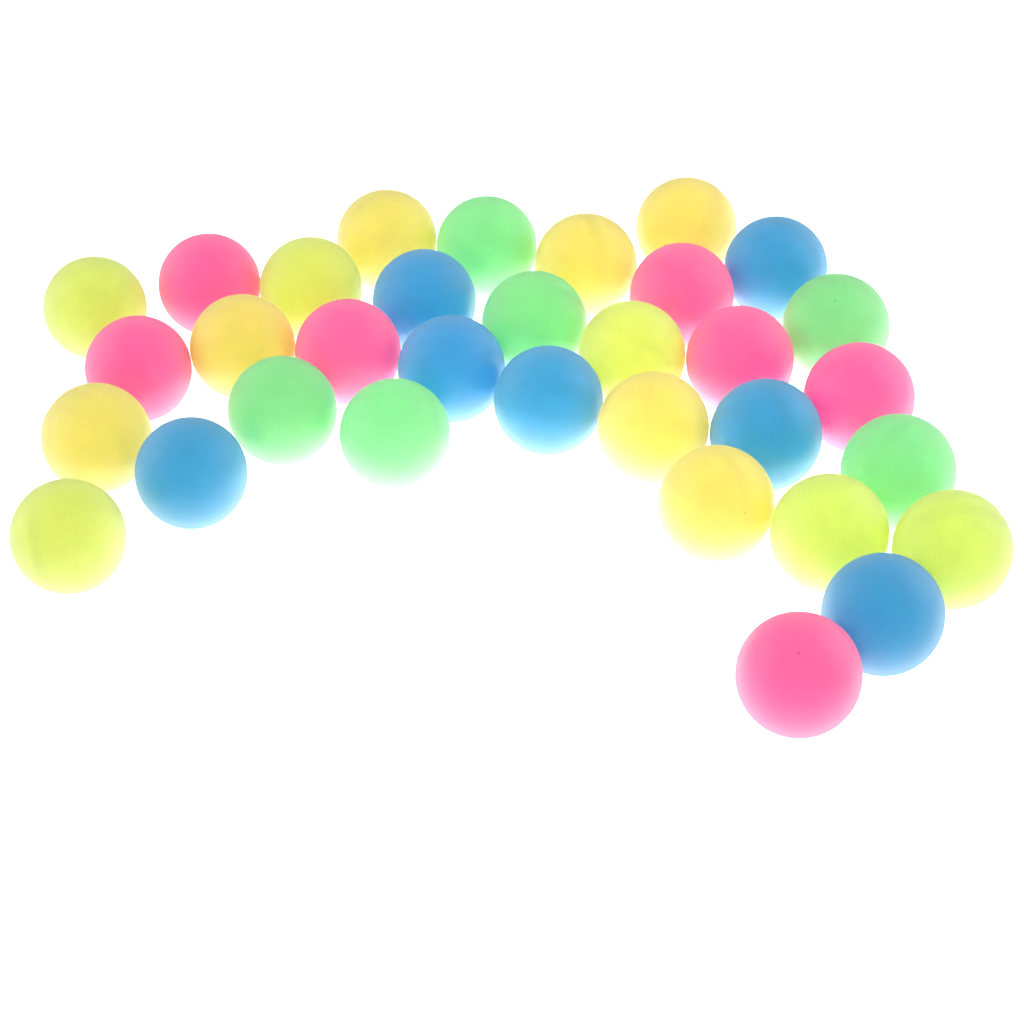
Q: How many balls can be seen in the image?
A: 33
